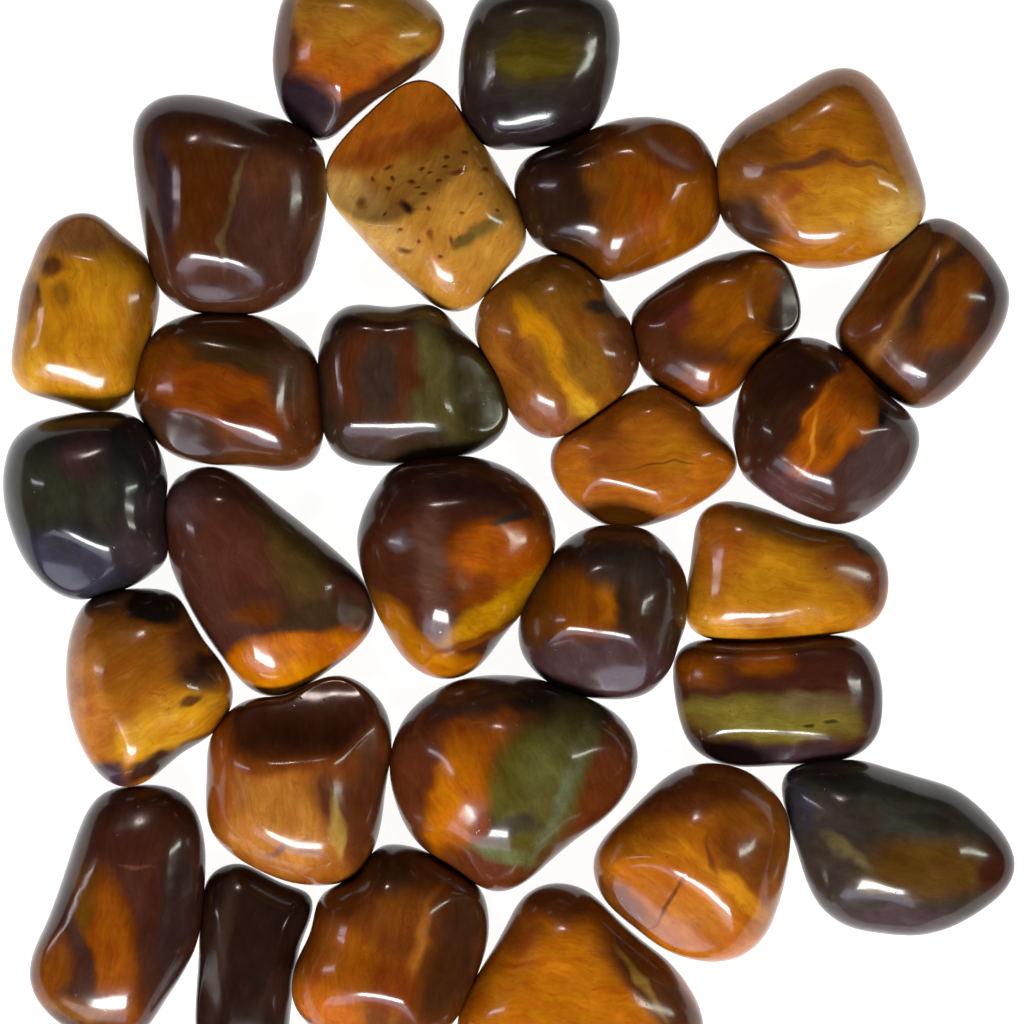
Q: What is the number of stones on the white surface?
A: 29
